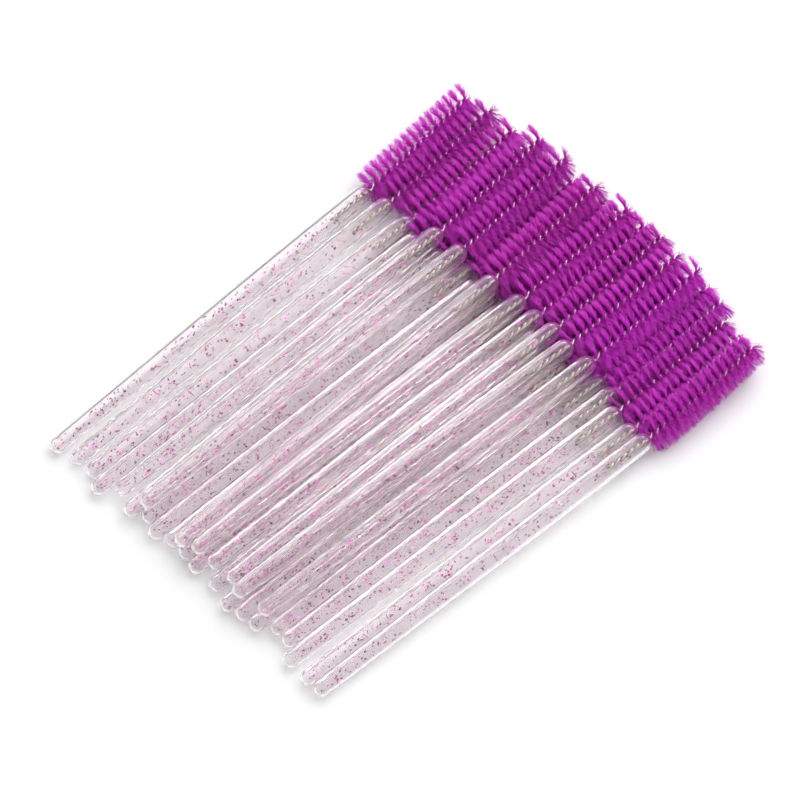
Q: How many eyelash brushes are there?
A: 27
